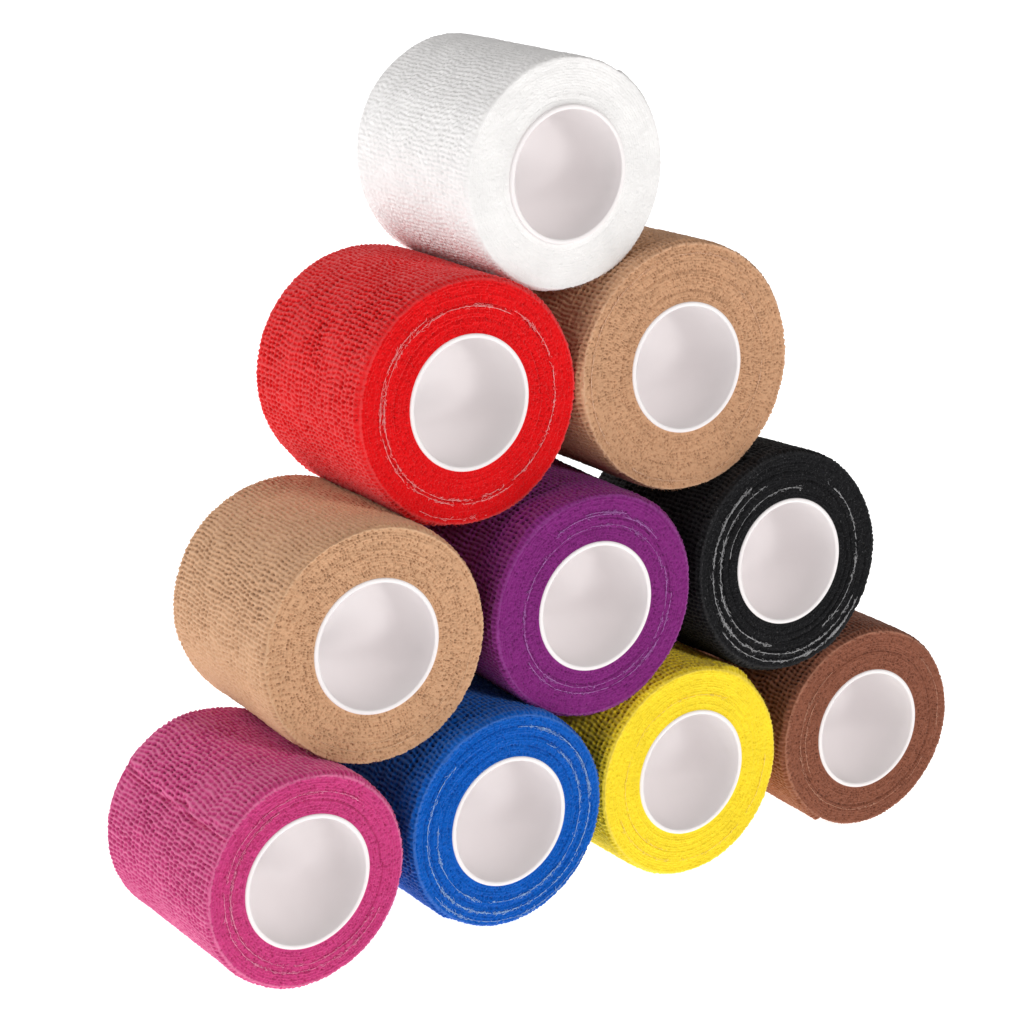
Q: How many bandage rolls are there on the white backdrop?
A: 10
